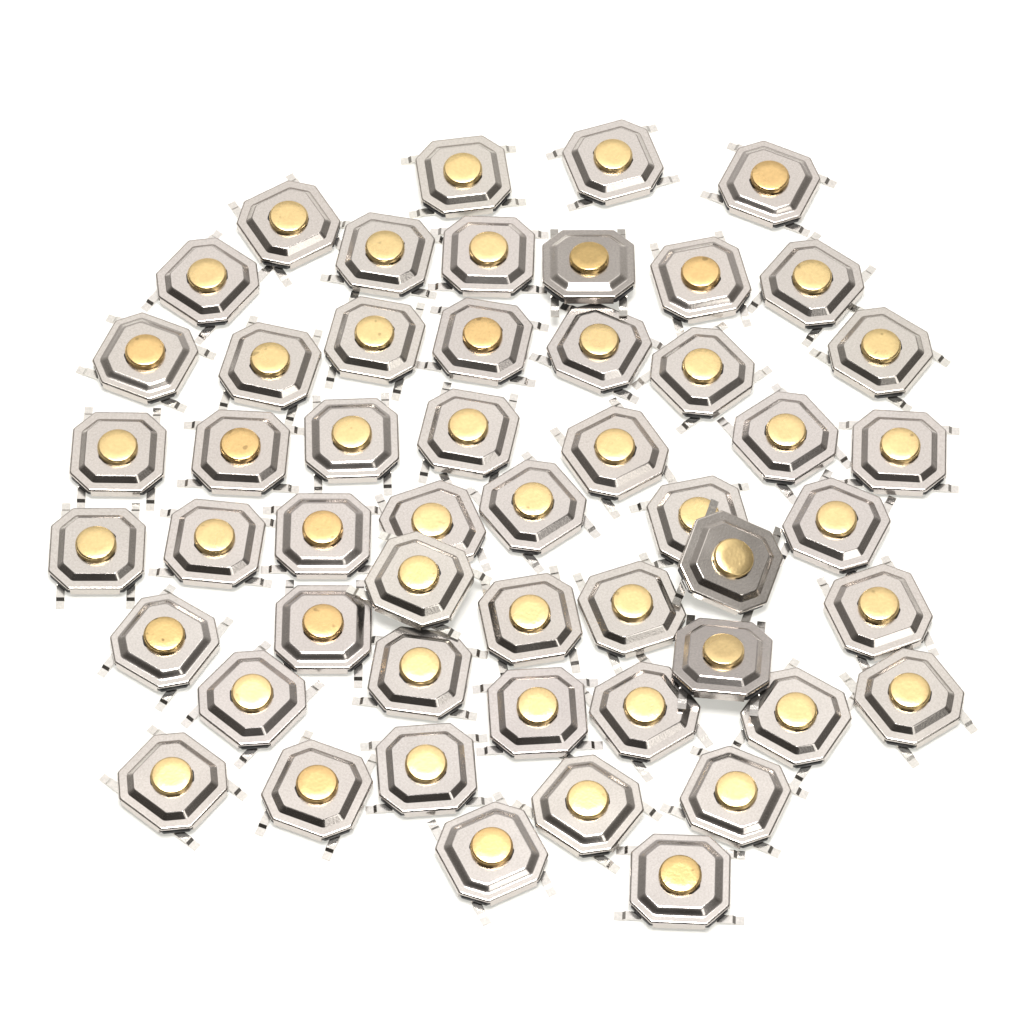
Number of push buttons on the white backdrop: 52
